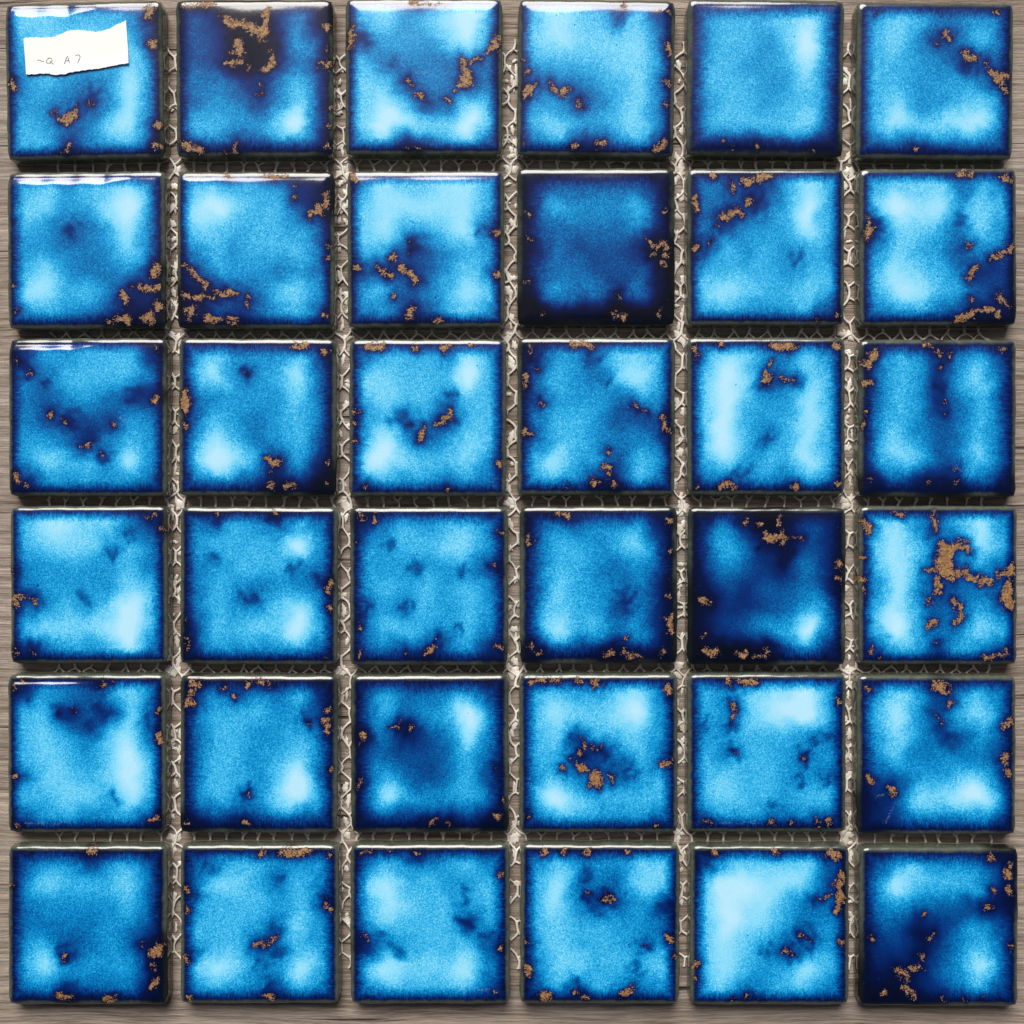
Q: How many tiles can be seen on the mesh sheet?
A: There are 36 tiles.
